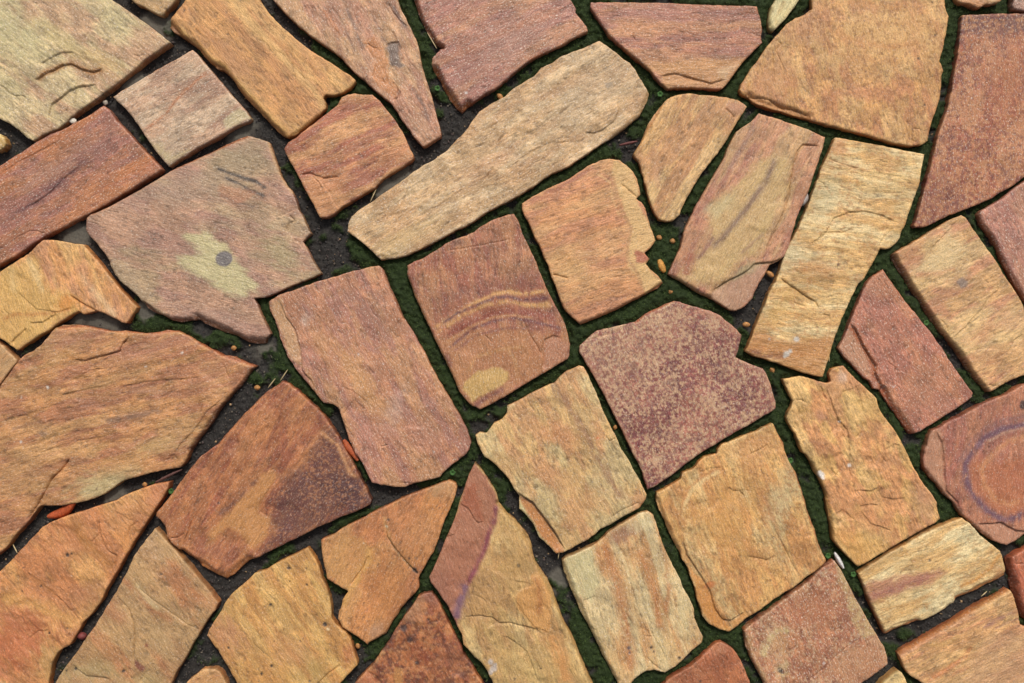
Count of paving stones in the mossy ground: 49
